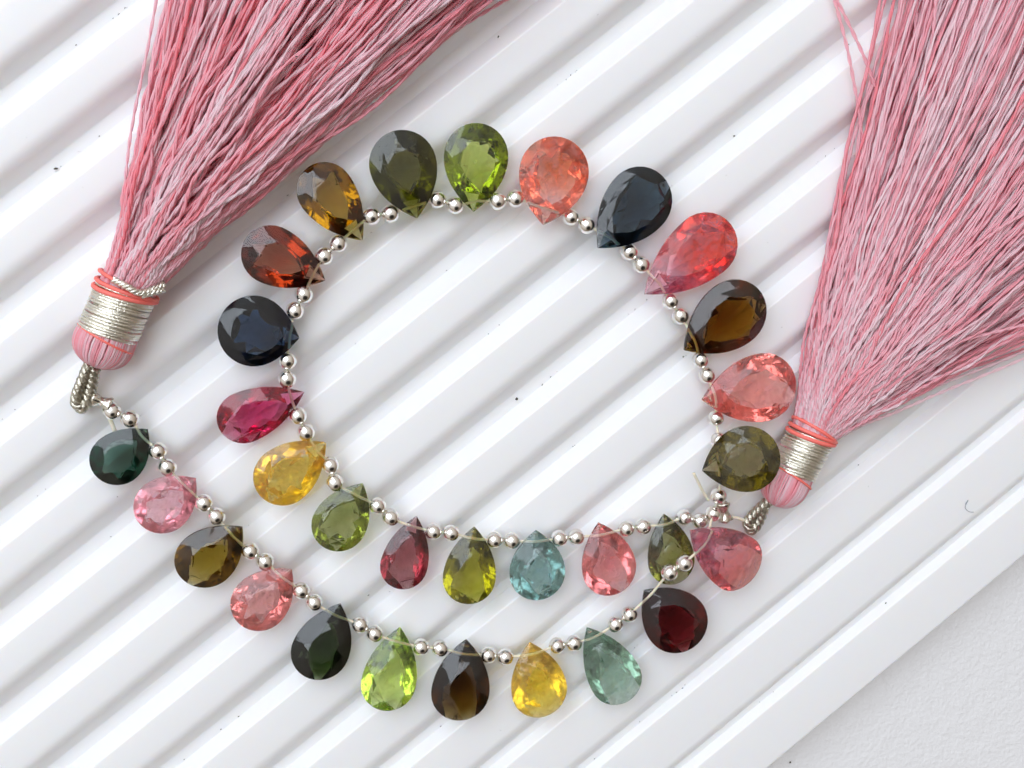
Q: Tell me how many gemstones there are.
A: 30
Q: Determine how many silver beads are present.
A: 62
